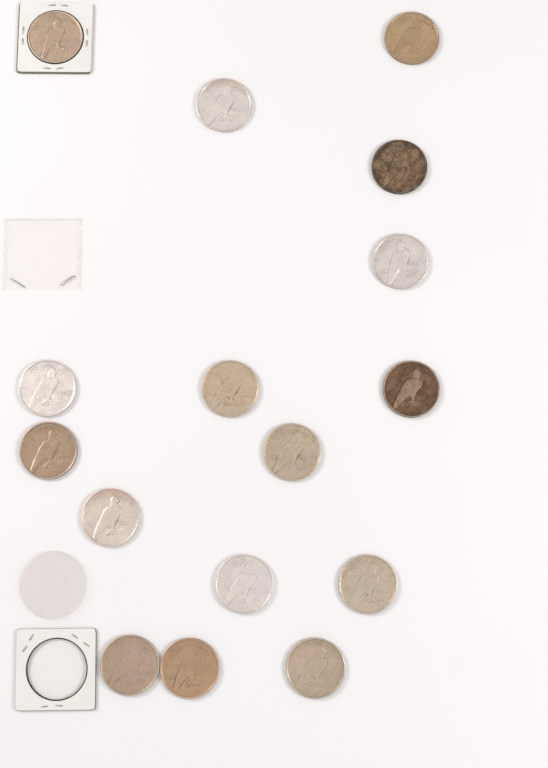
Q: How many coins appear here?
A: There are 16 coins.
